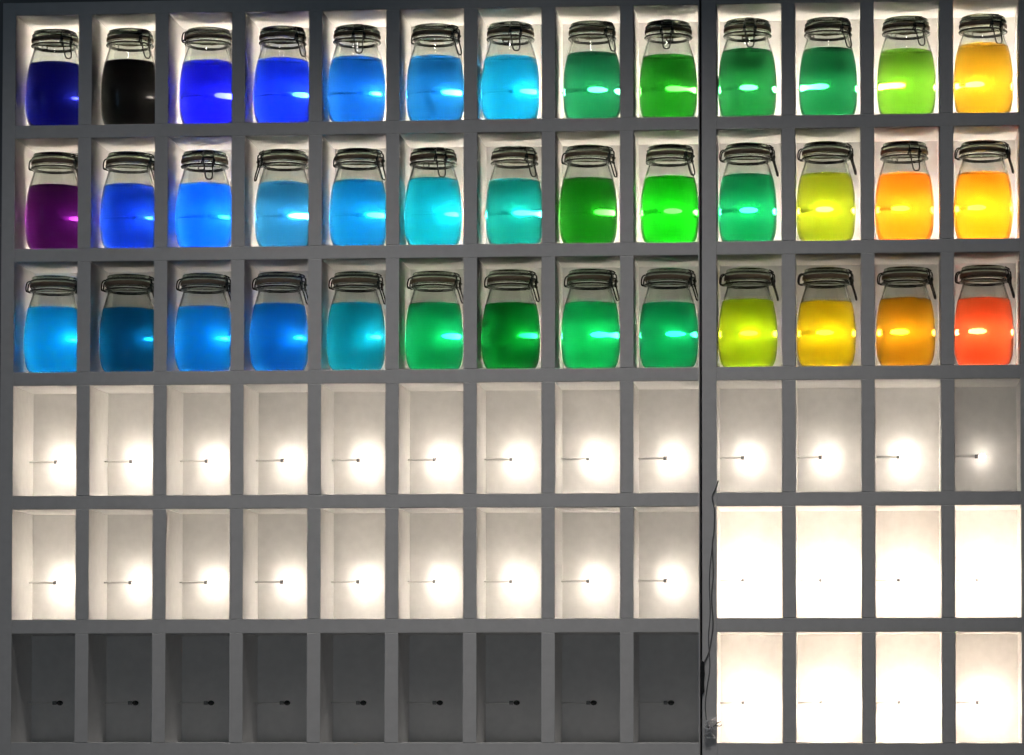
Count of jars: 39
